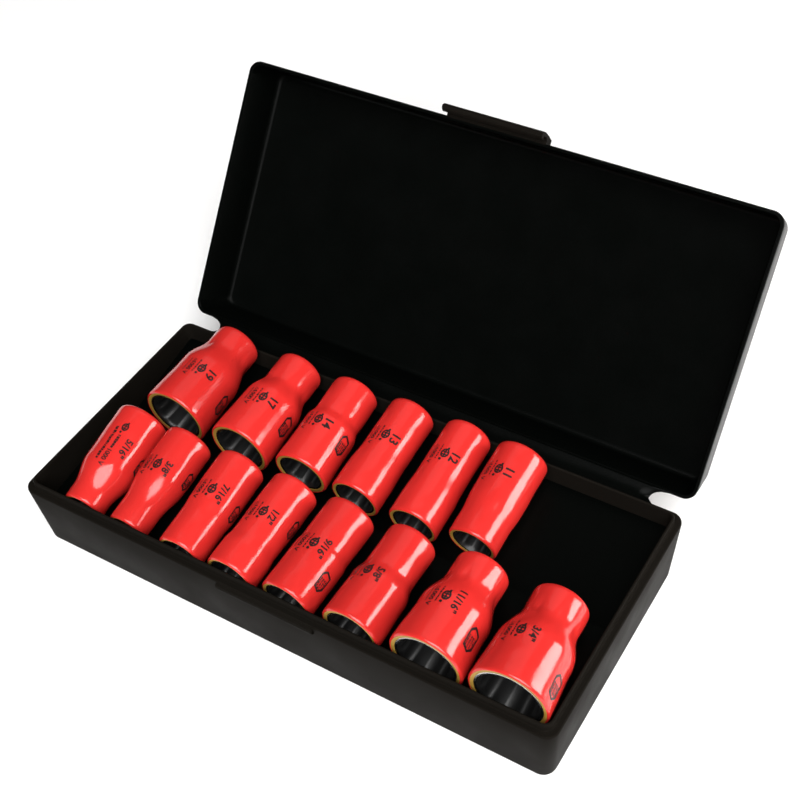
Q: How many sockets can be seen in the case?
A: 14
